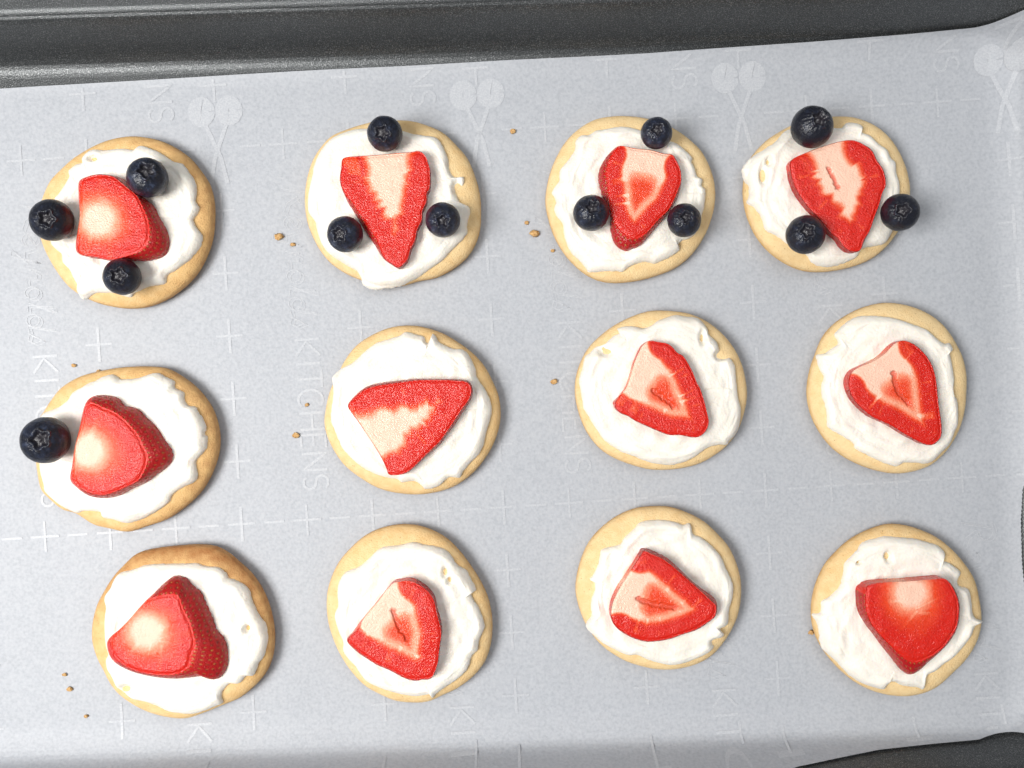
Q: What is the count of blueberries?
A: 13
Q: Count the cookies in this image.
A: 12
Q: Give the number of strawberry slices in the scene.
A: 12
